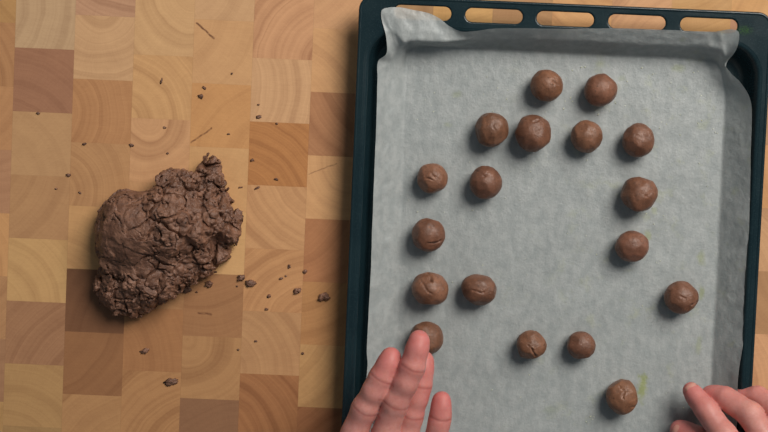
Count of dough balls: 18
